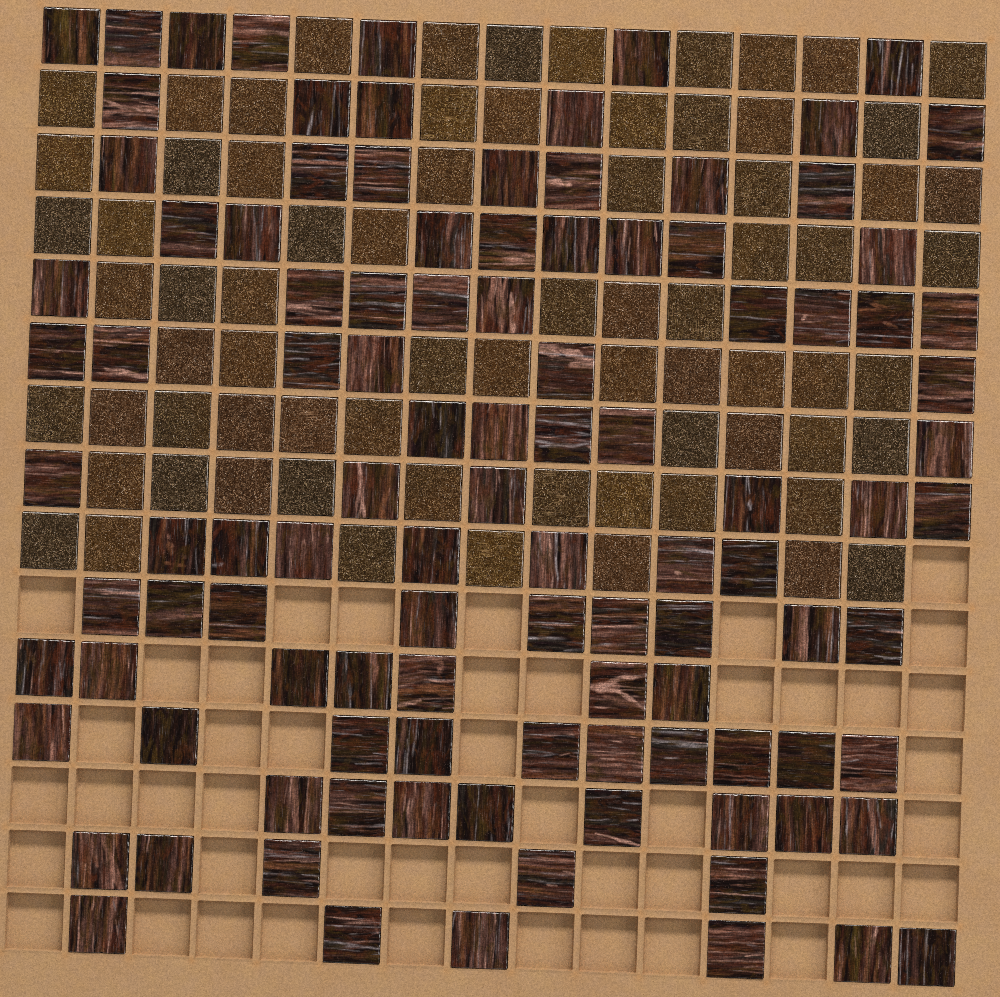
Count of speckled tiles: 73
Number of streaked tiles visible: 106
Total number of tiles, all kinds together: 179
